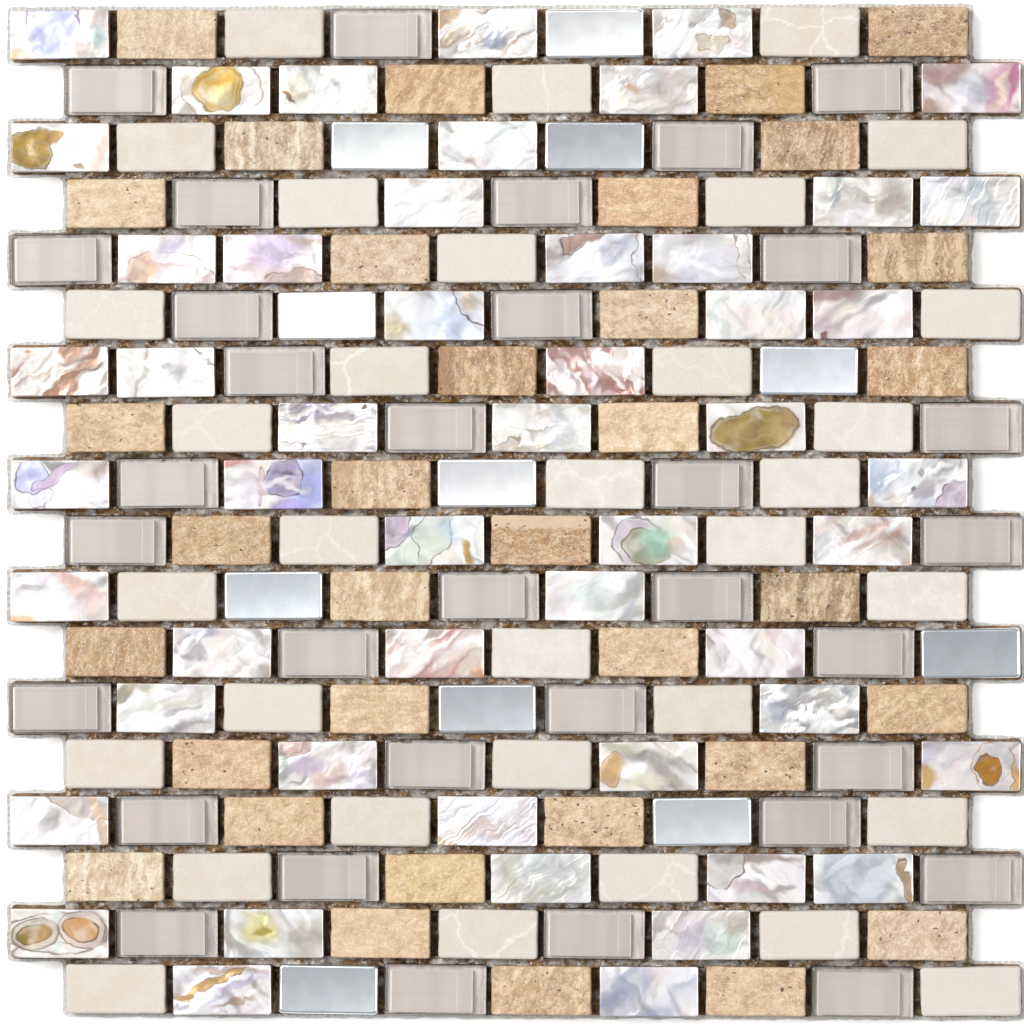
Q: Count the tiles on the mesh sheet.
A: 162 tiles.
